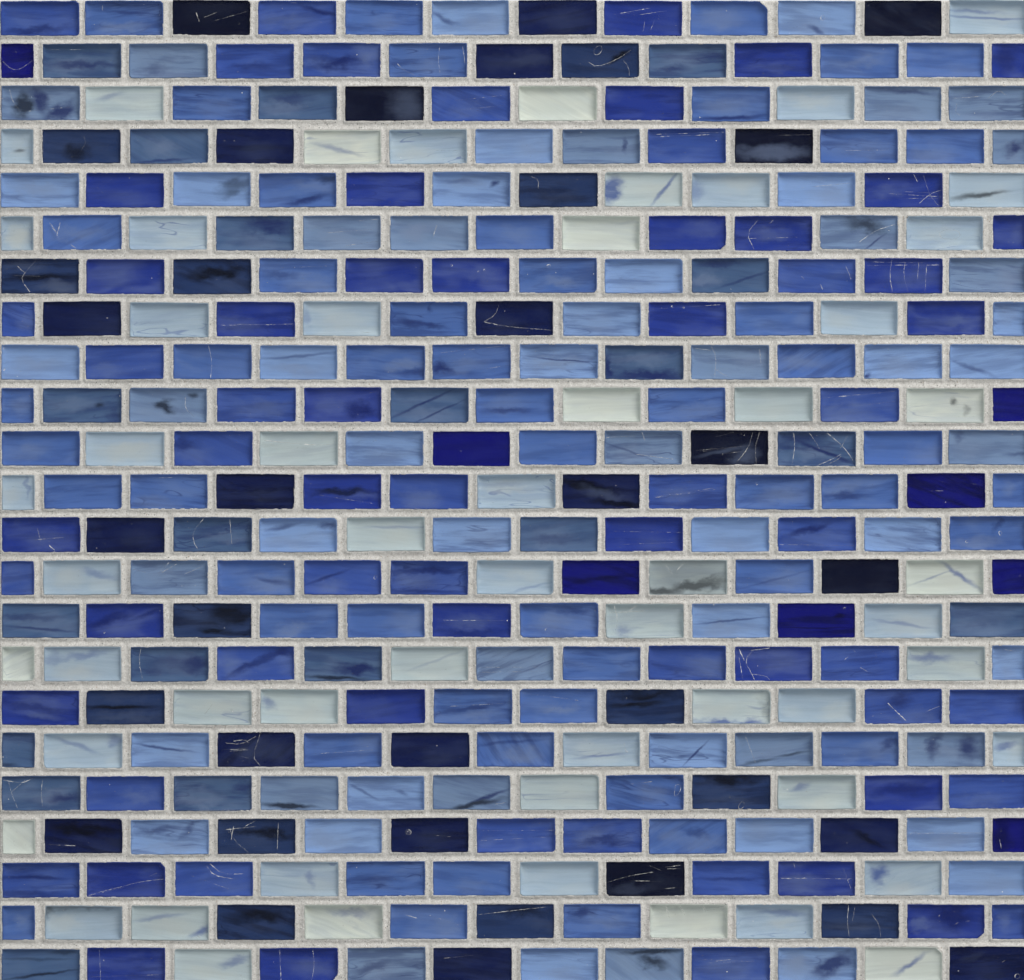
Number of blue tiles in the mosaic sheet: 189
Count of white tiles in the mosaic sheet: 55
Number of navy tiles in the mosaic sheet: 43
